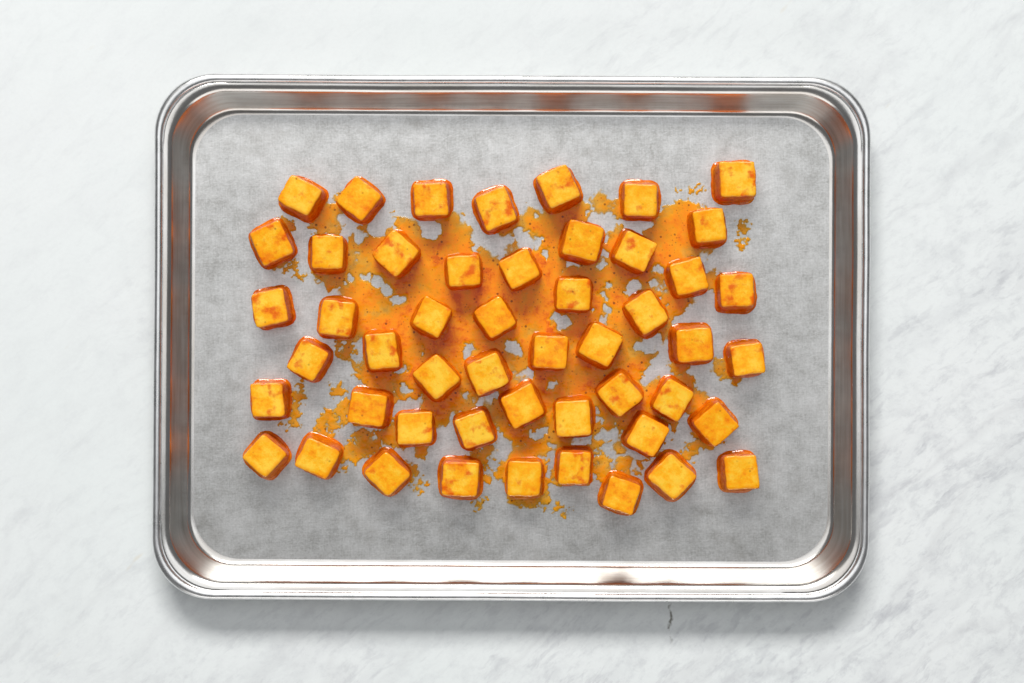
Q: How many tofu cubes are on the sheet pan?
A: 50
